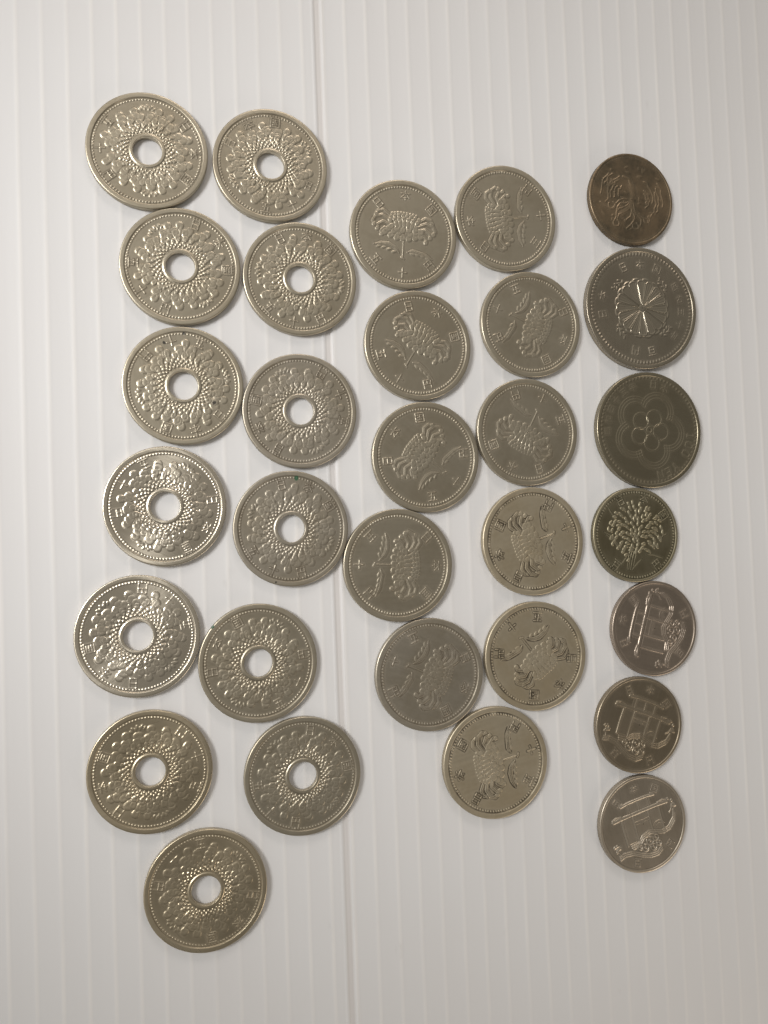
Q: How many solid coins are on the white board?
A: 18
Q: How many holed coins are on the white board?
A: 13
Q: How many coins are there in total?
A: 31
